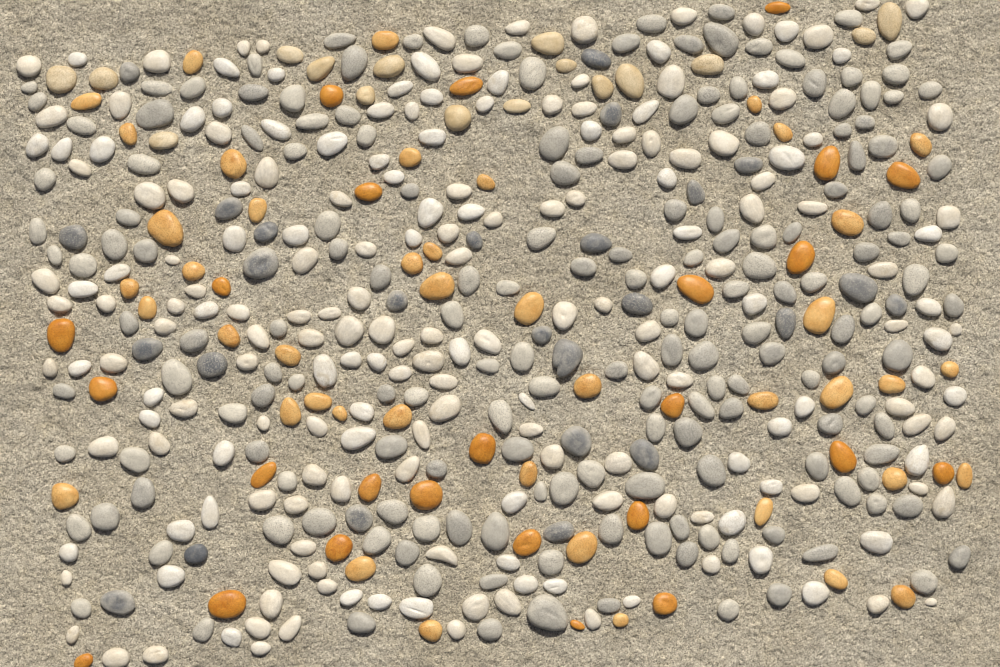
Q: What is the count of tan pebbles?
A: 16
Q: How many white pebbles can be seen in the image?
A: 200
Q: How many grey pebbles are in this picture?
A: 200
